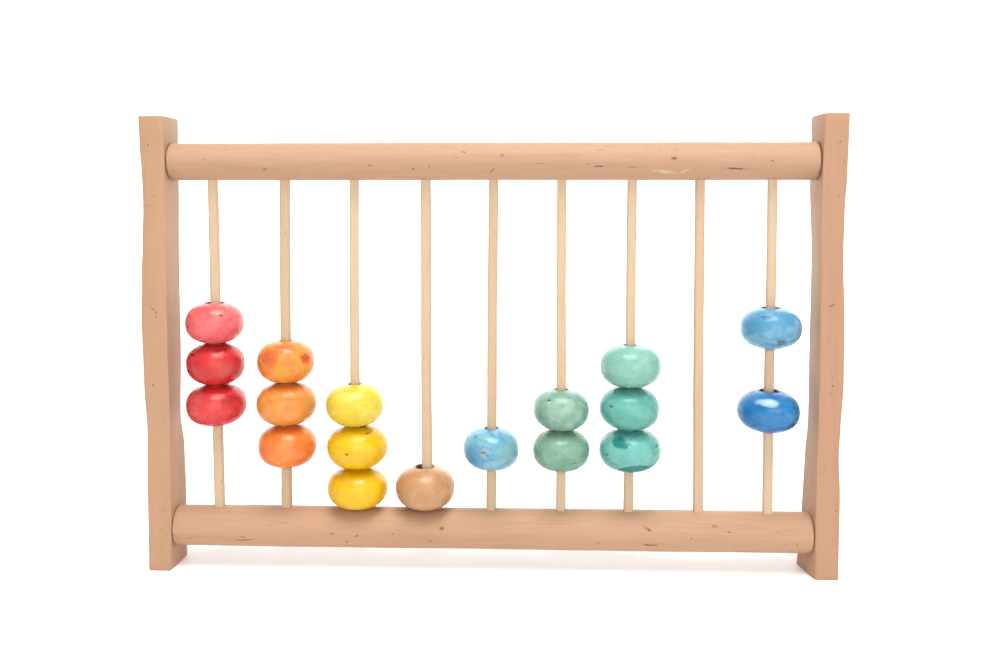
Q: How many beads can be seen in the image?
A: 18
